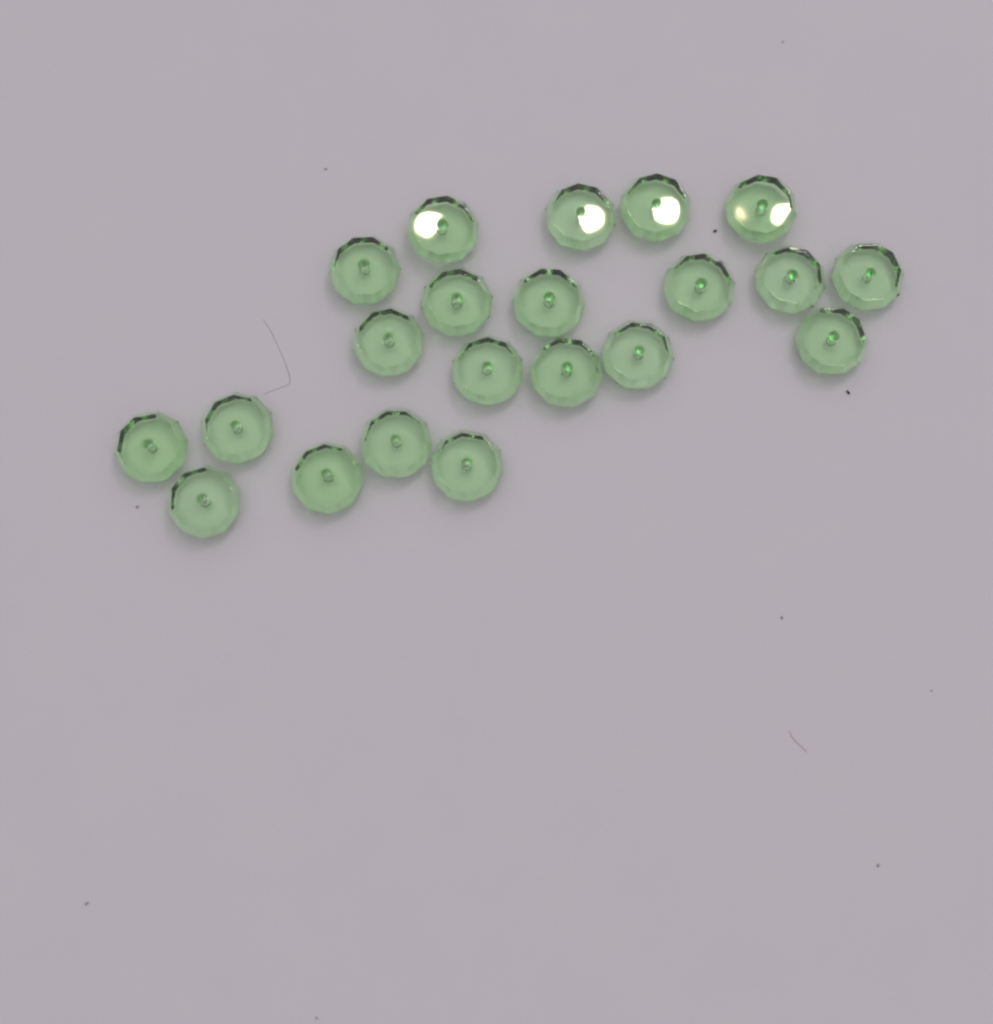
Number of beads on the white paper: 21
